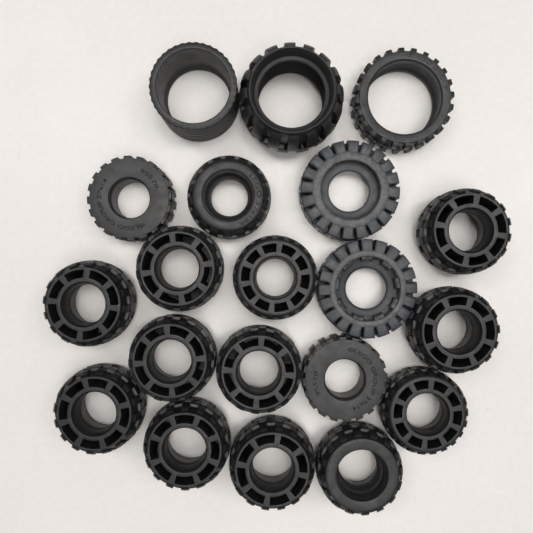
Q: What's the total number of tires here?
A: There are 20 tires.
